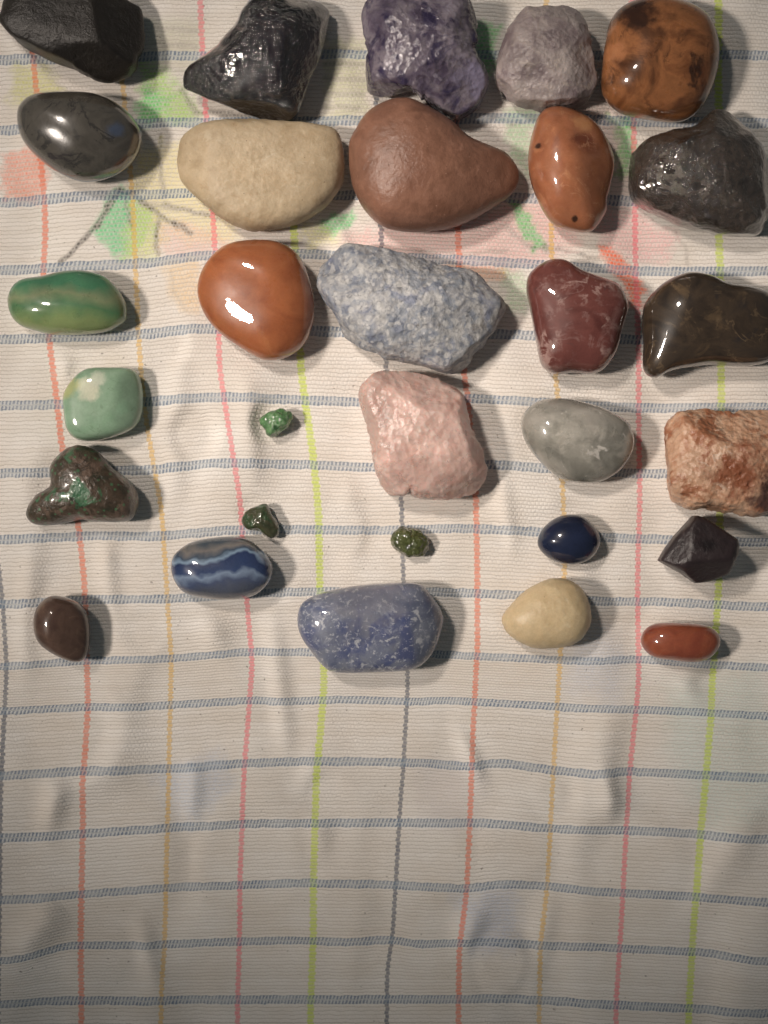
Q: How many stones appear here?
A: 30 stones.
